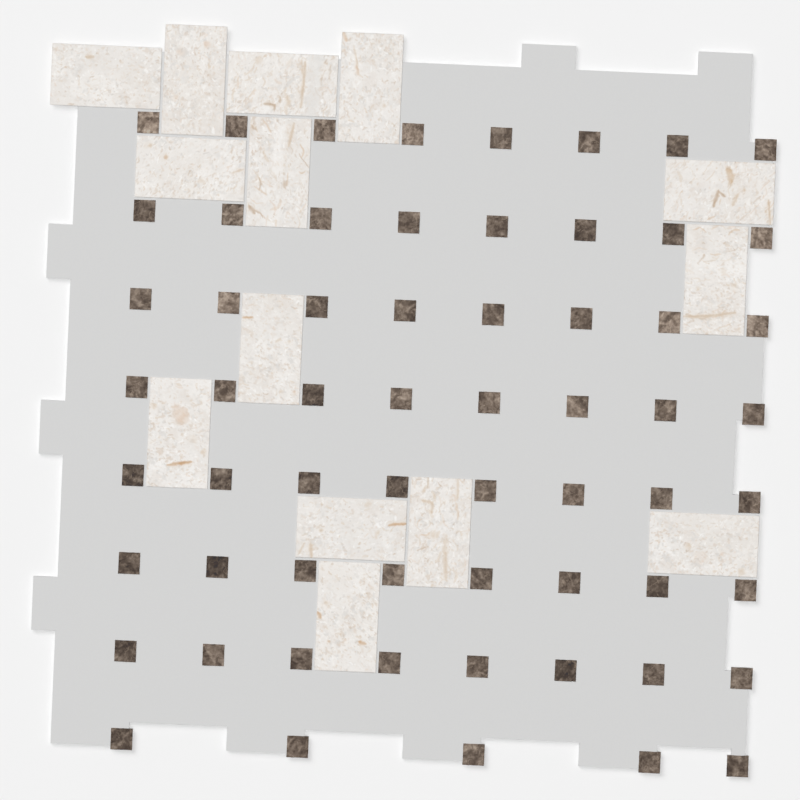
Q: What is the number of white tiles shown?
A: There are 14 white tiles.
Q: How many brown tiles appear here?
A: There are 61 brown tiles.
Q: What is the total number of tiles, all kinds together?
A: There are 75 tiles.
